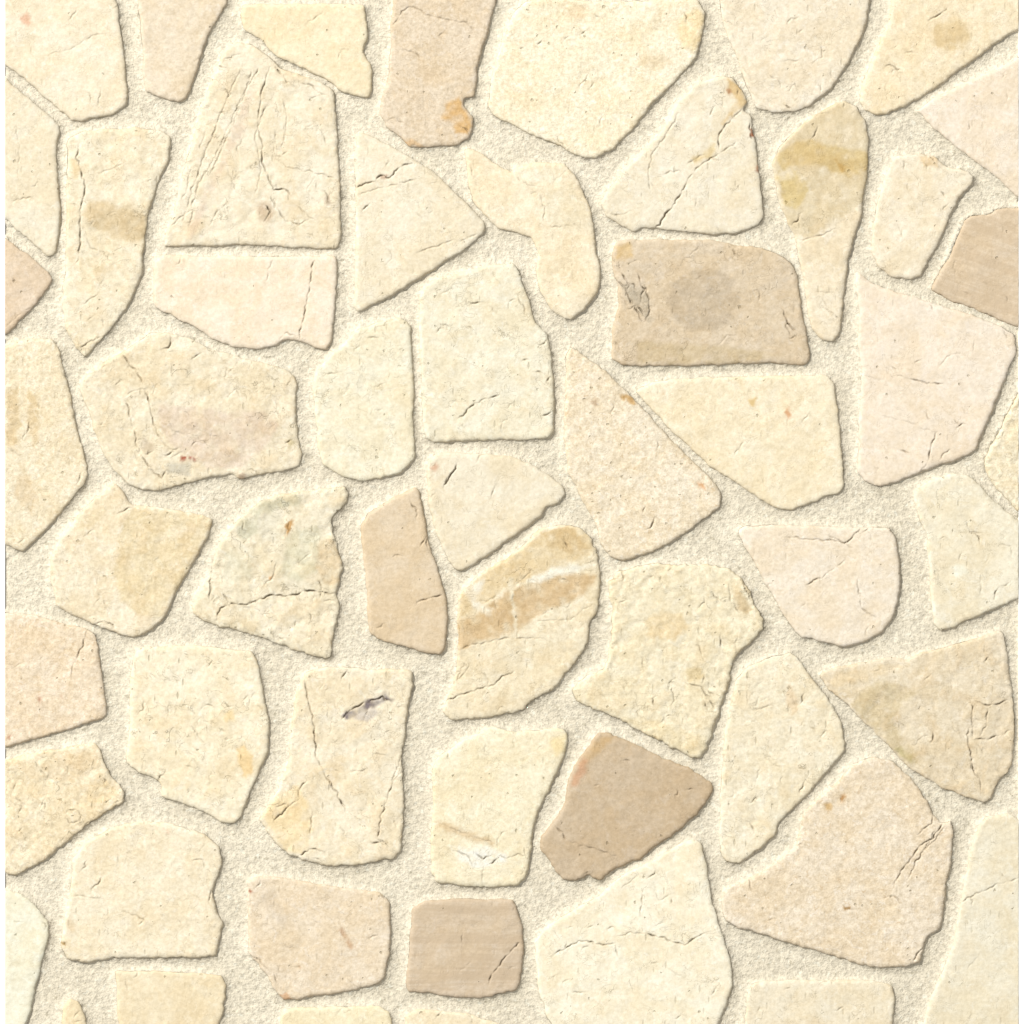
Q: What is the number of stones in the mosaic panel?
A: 56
